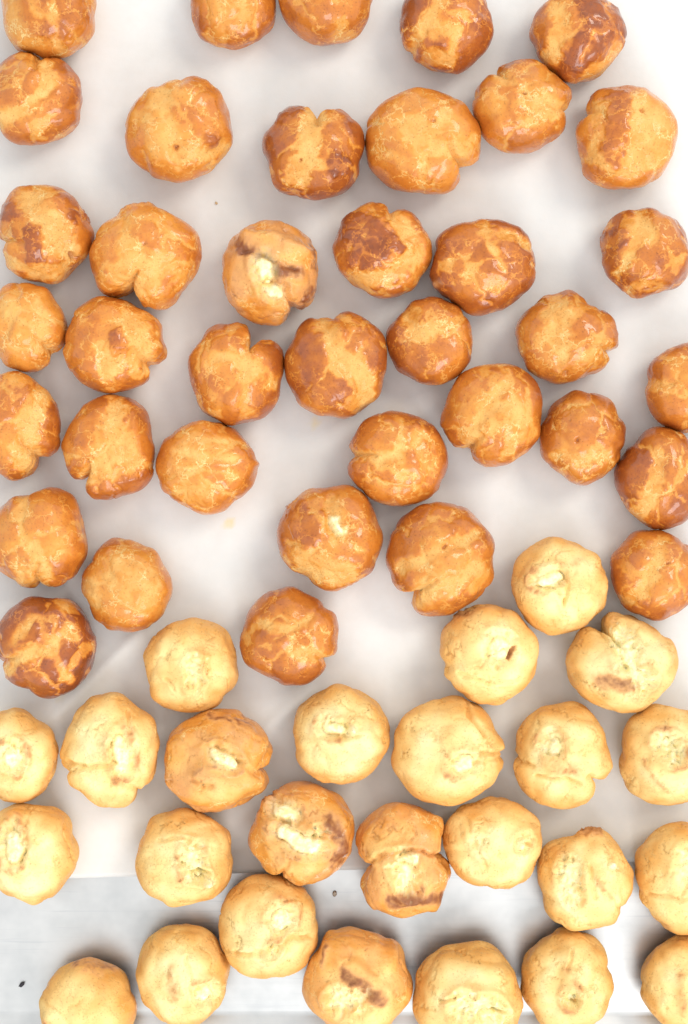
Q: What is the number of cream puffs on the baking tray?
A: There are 63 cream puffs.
